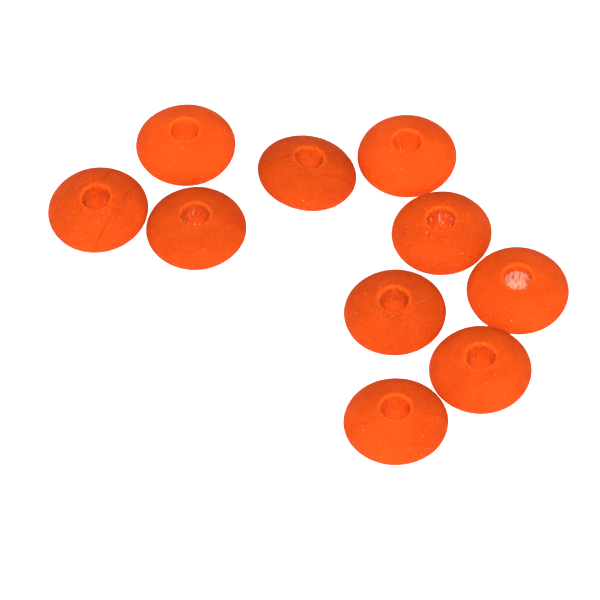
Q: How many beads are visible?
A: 10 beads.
